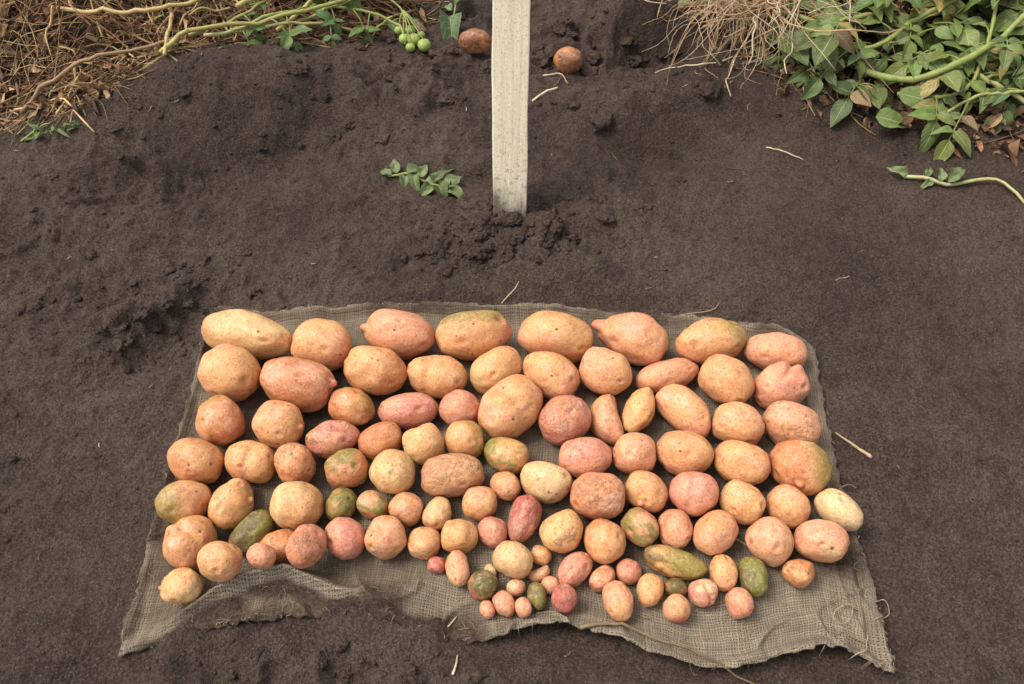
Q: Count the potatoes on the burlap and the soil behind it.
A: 111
